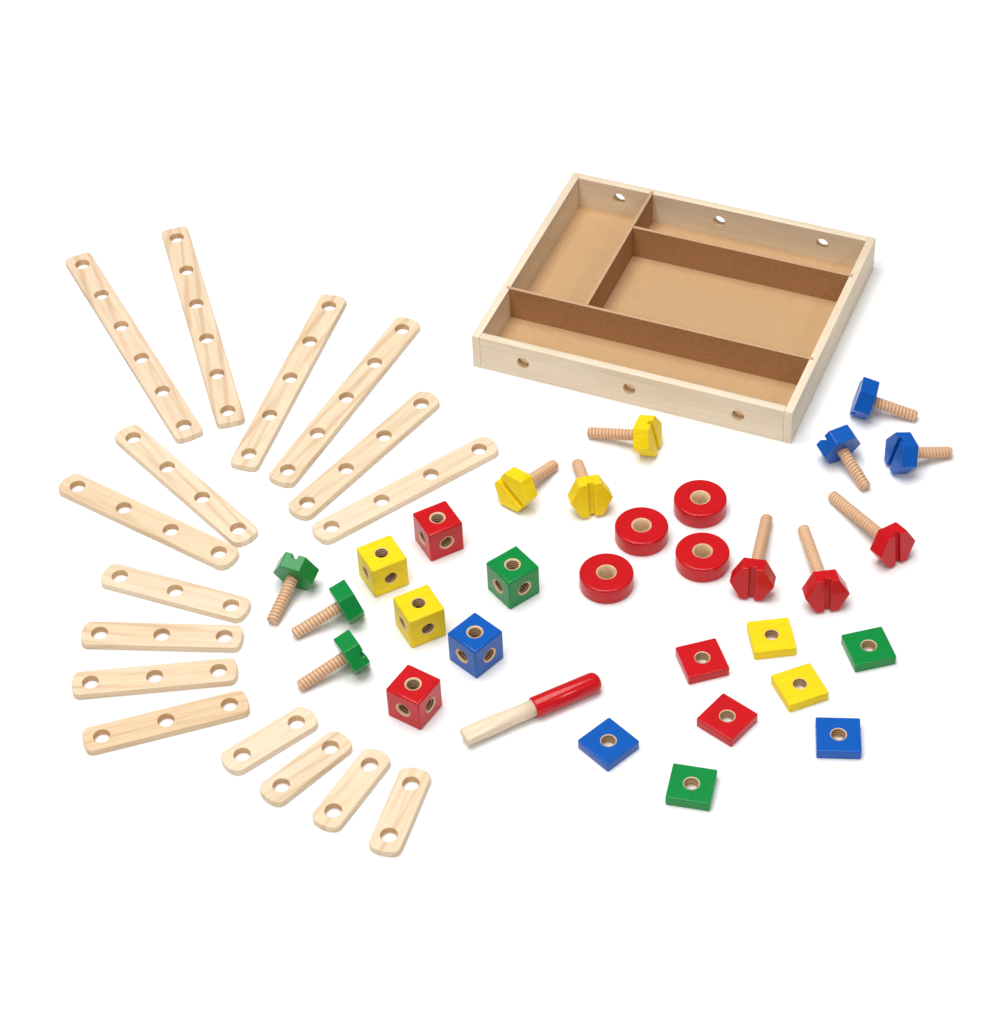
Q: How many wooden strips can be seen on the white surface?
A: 16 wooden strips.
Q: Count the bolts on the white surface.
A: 12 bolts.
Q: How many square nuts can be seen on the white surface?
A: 8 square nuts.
